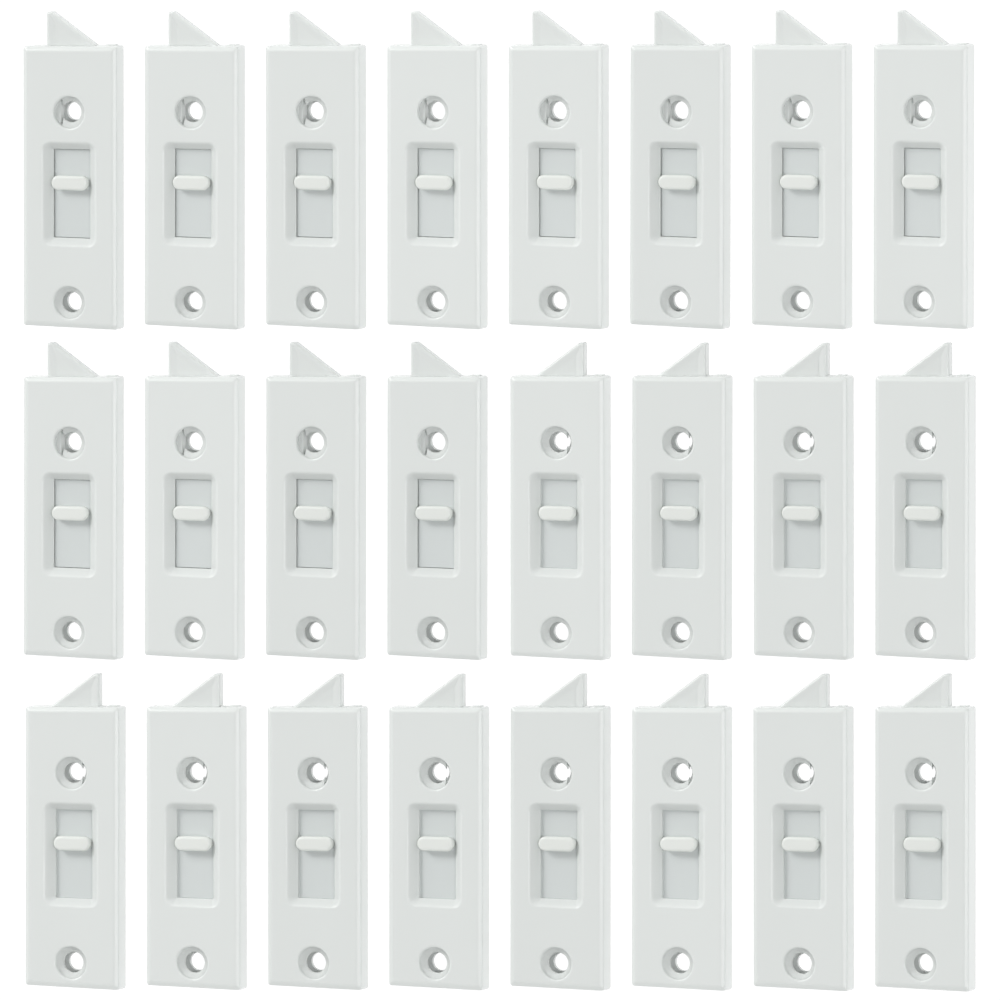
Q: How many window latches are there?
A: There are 24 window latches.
